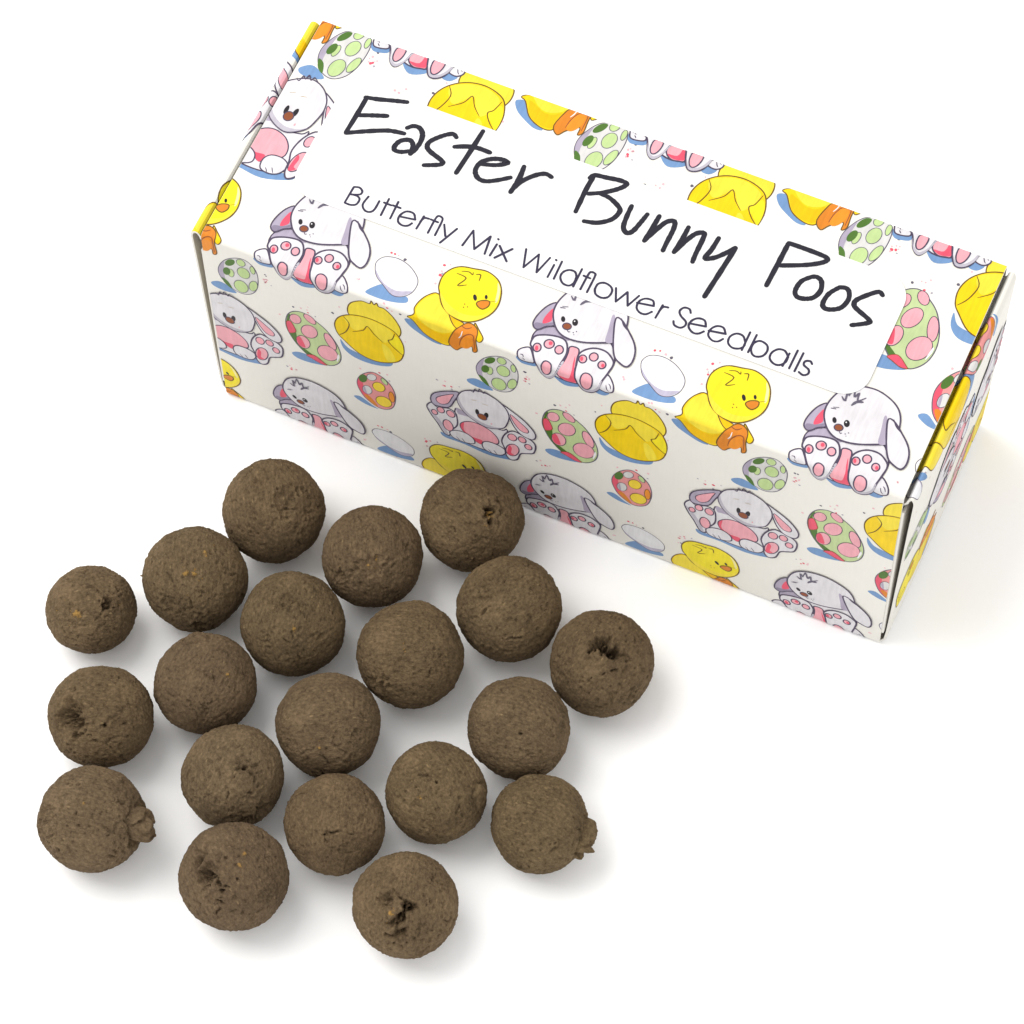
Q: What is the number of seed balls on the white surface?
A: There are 20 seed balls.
